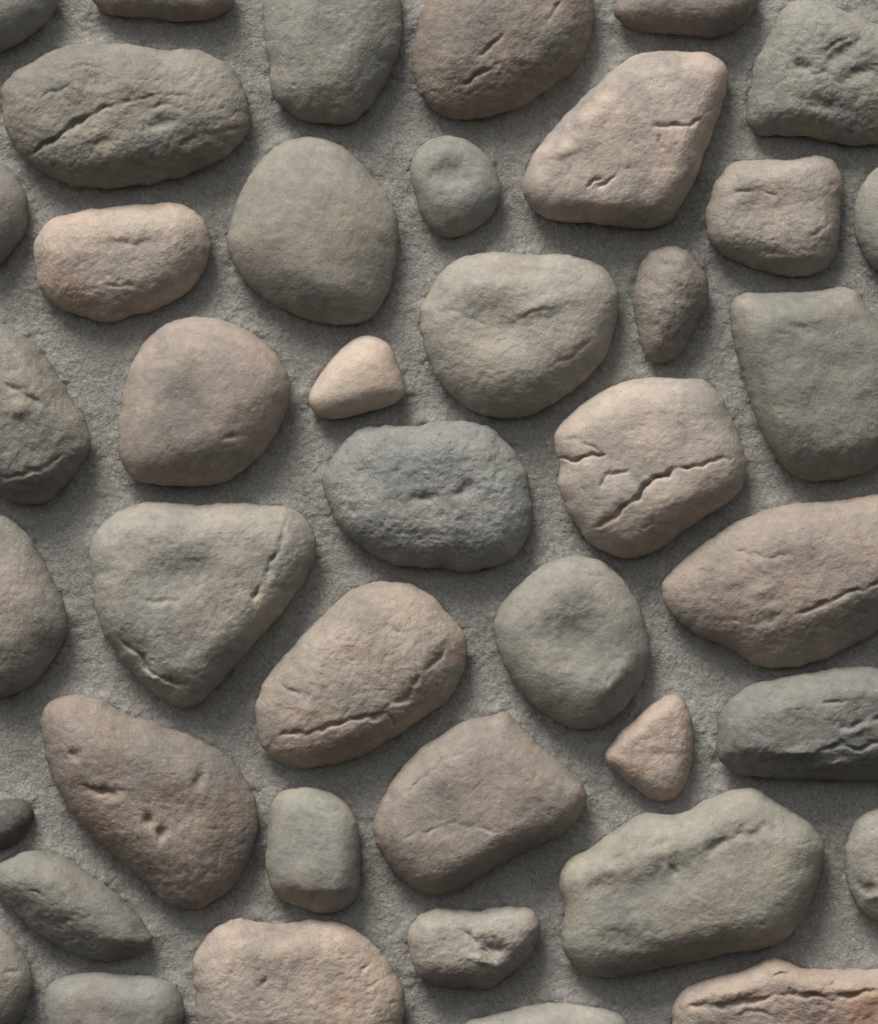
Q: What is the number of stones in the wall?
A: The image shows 42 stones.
